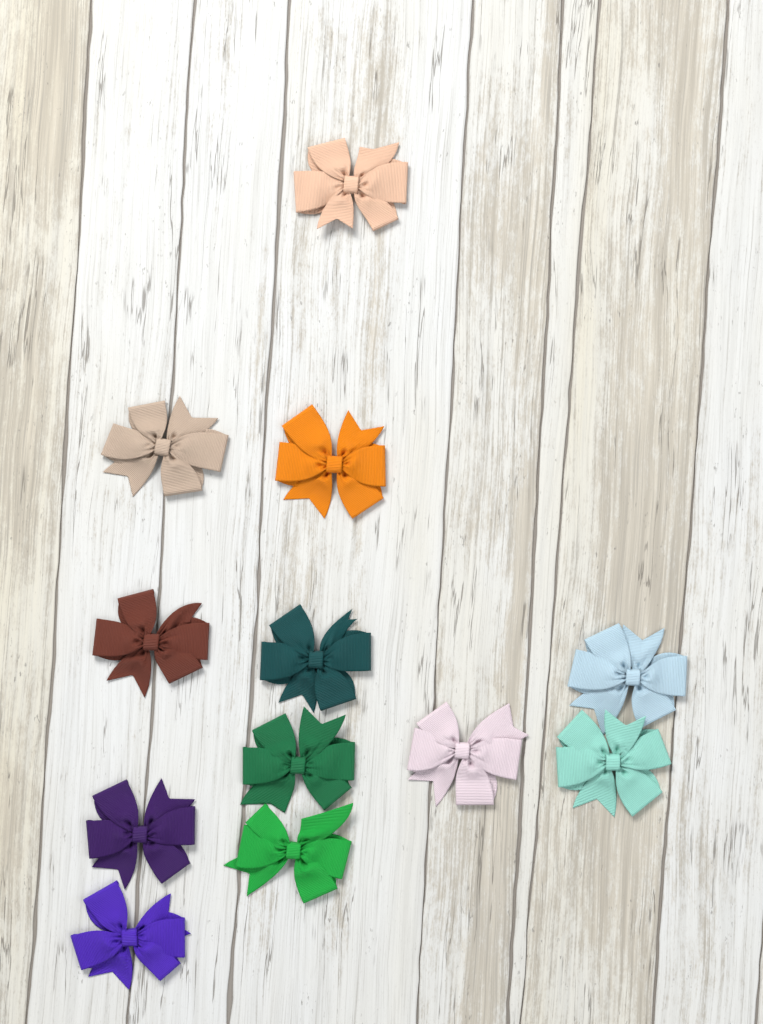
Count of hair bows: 12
